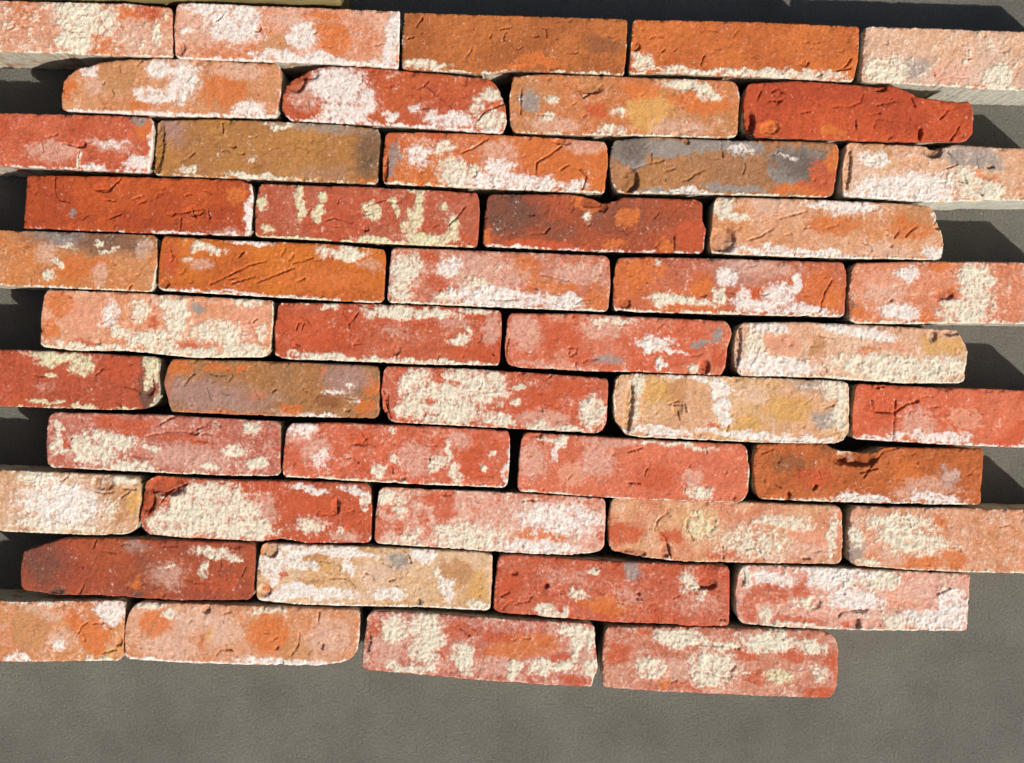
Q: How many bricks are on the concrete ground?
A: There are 49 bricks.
